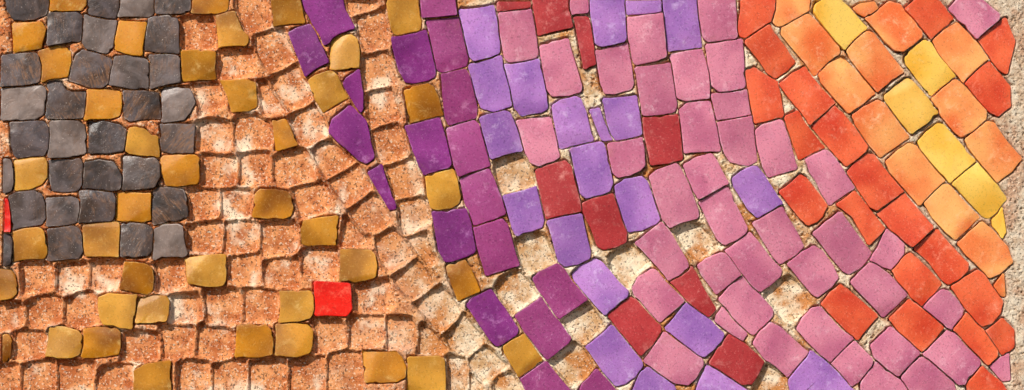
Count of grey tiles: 31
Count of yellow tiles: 47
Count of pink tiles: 41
